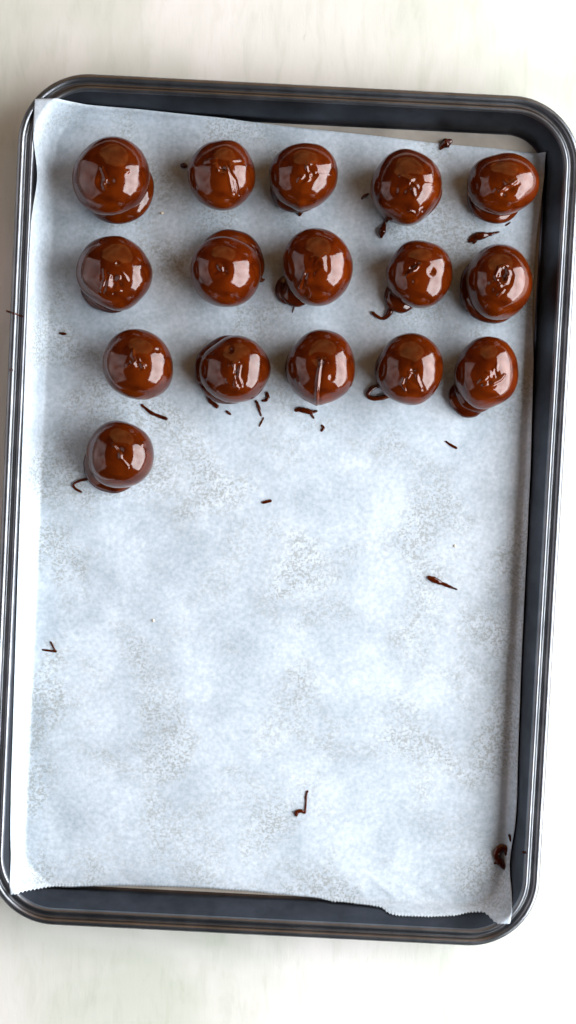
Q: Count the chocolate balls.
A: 16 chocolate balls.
